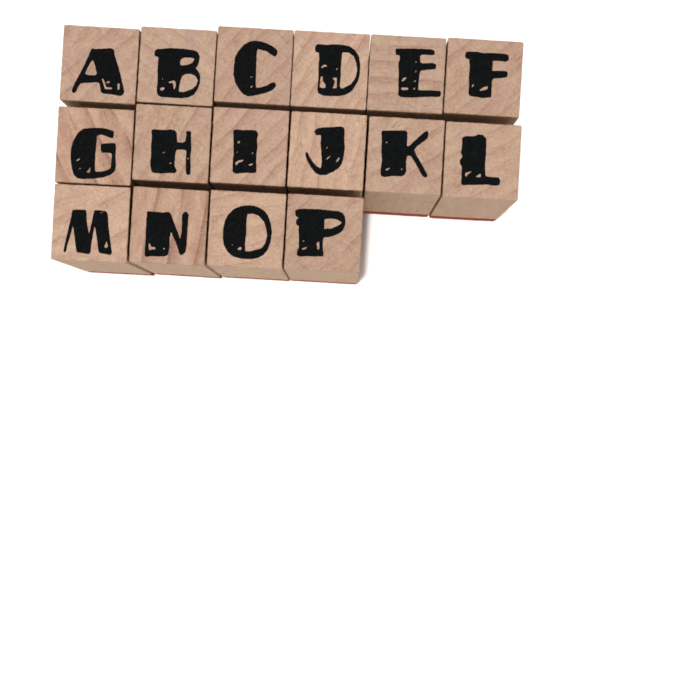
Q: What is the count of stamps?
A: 16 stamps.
